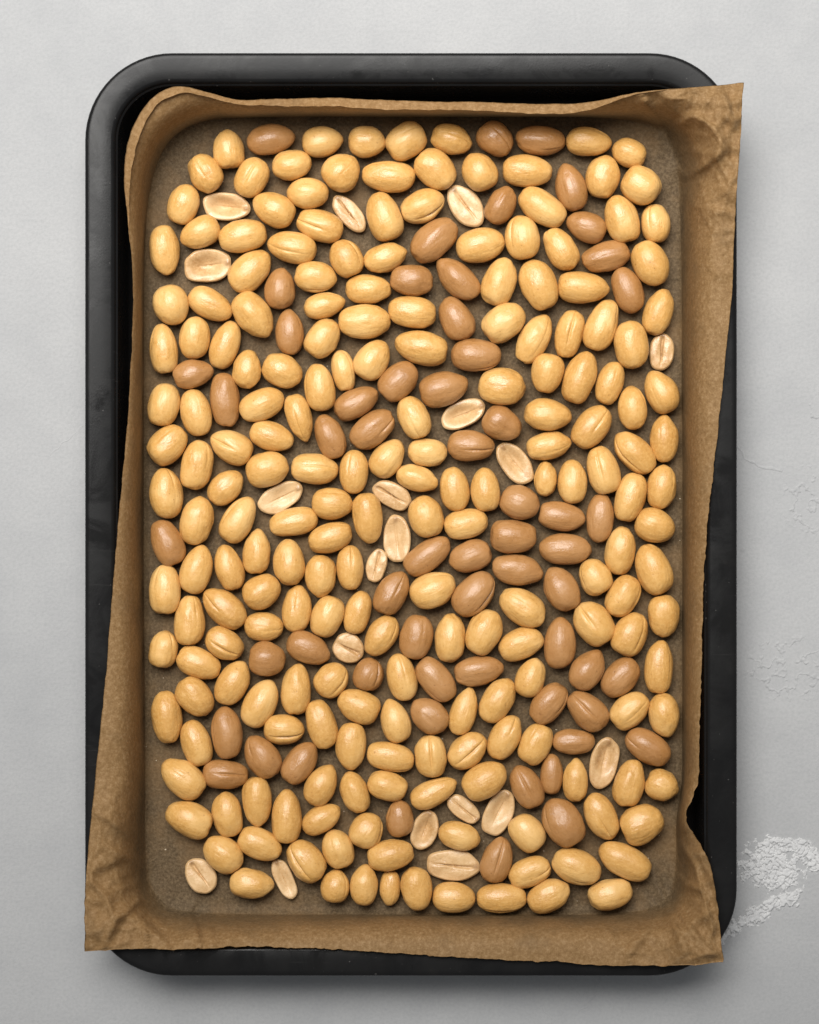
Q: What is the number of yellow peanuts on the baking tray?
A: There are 198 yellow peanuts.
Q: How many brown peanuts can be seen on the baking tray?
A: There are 59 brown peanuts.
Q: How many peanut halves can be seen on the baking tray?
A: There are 19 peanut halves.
